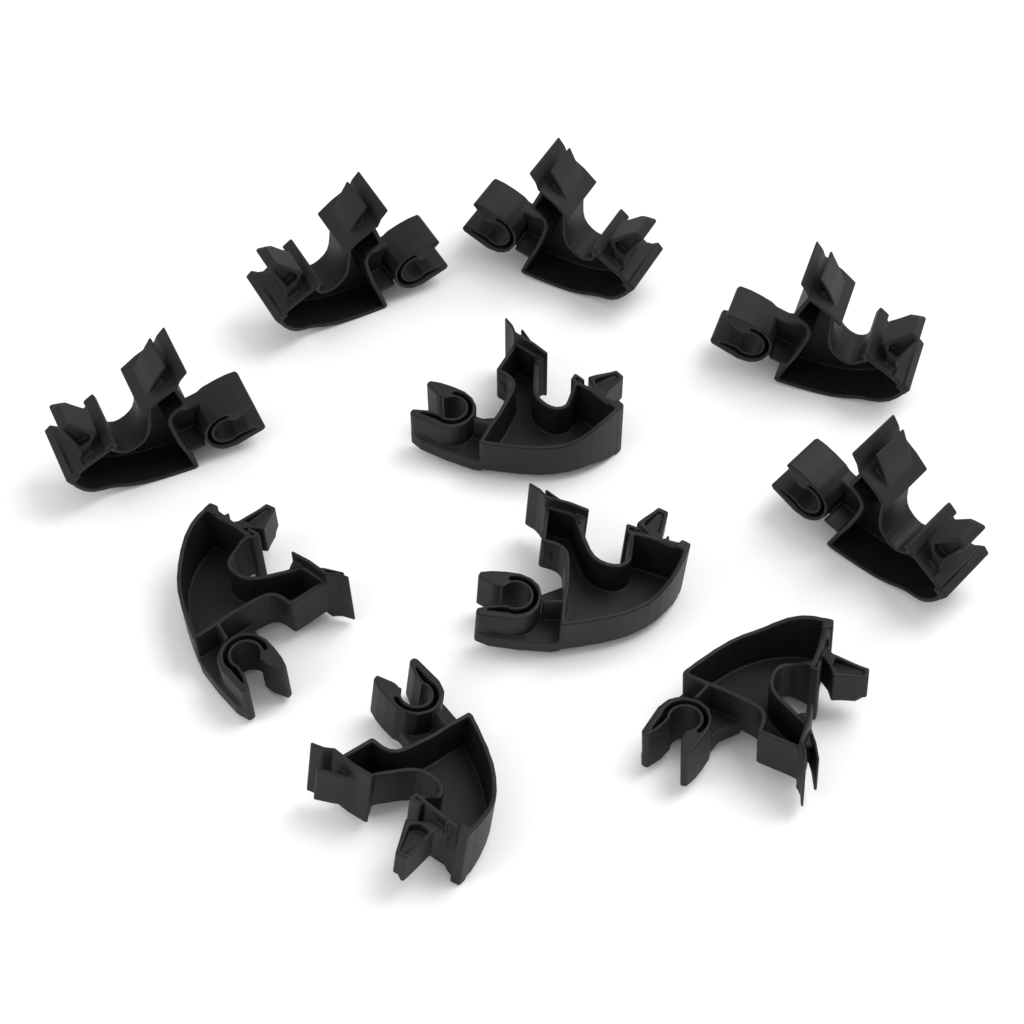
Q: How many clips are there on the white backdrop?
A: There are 10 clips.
